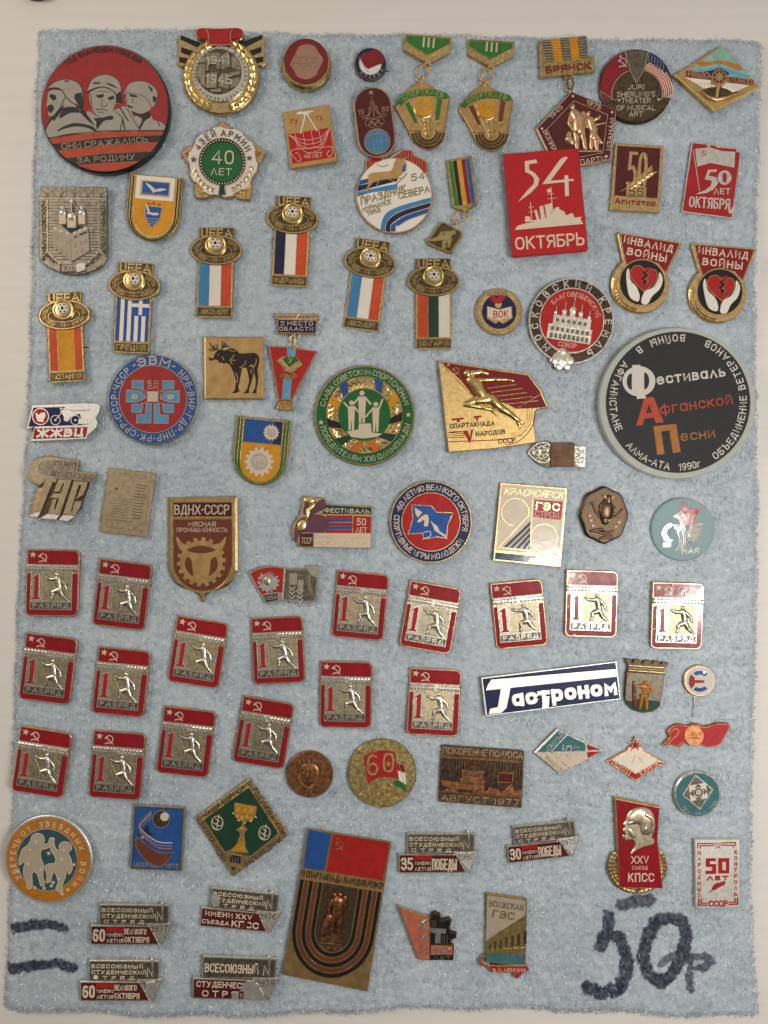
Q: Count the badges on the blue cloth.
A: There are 88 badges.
